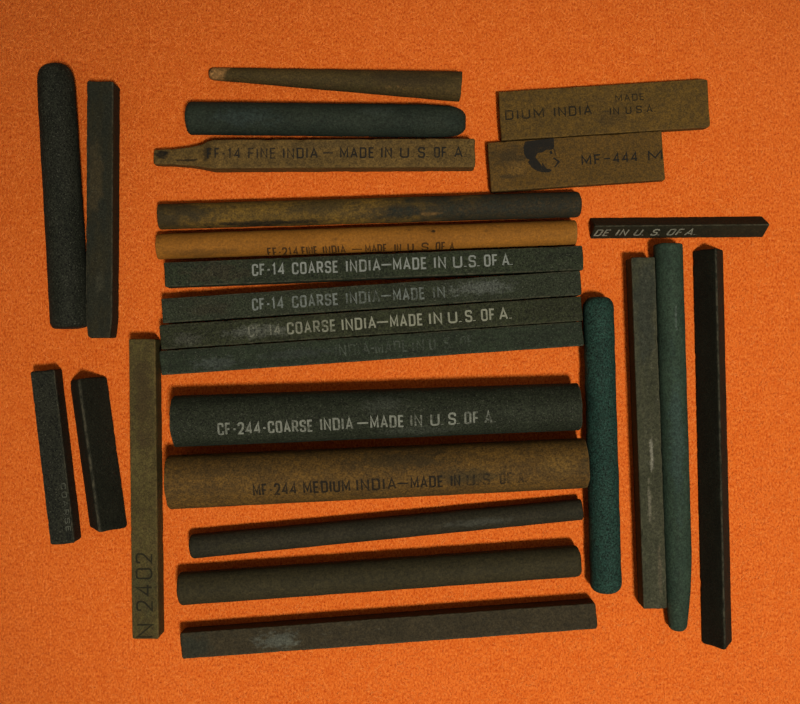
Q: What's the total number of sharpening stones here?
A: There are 26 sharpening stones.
